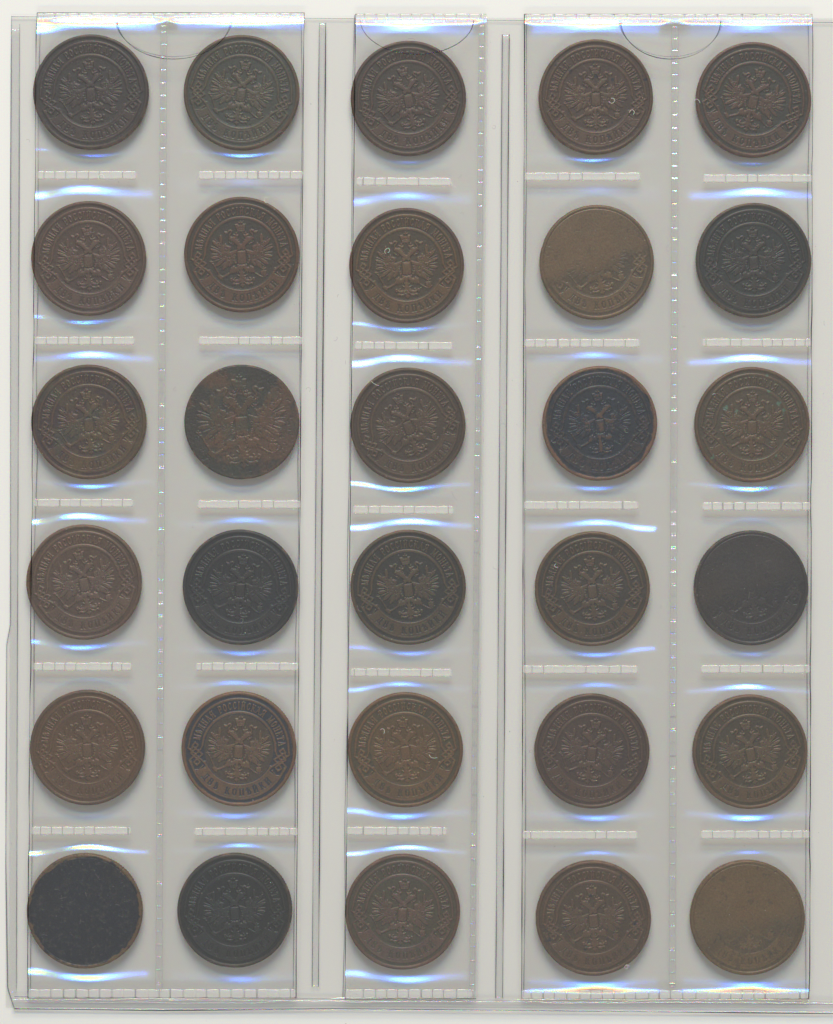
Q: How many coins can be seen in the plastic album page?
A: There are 30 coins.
